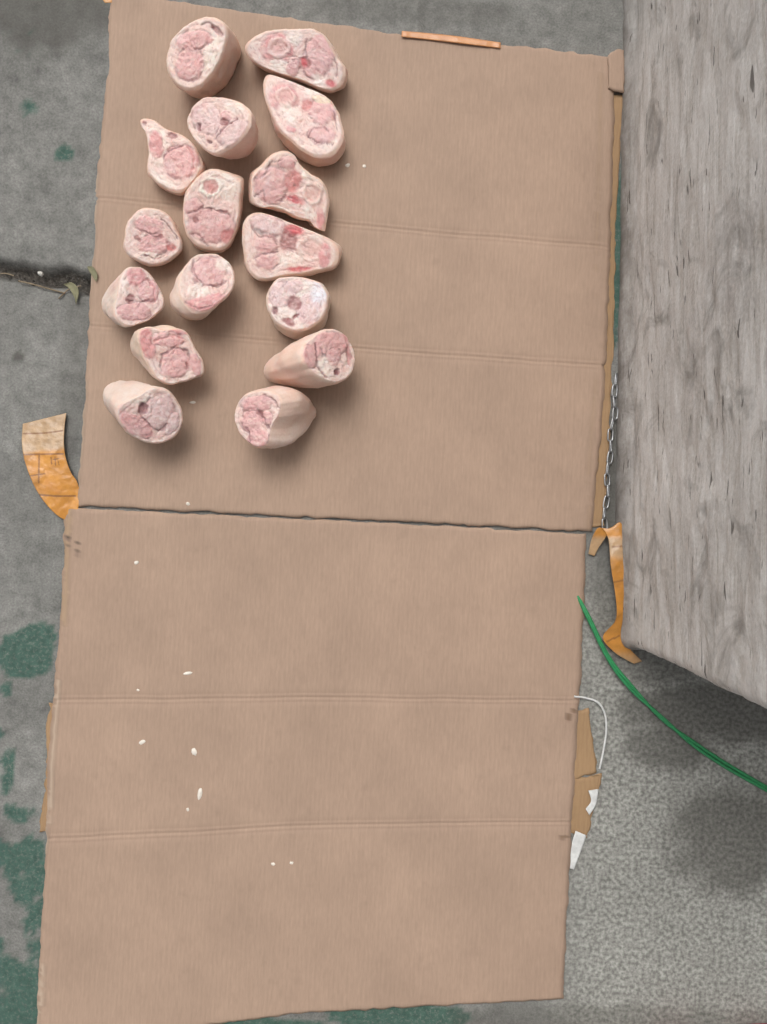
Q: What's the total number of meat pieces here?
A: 16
